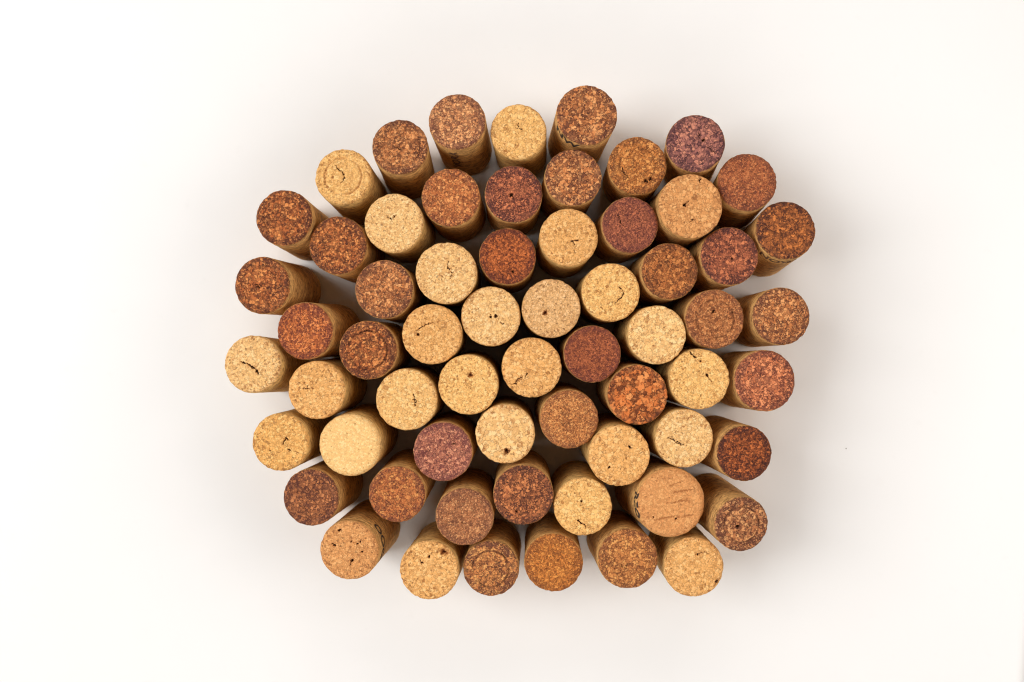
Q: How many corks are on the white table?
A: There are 63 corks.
